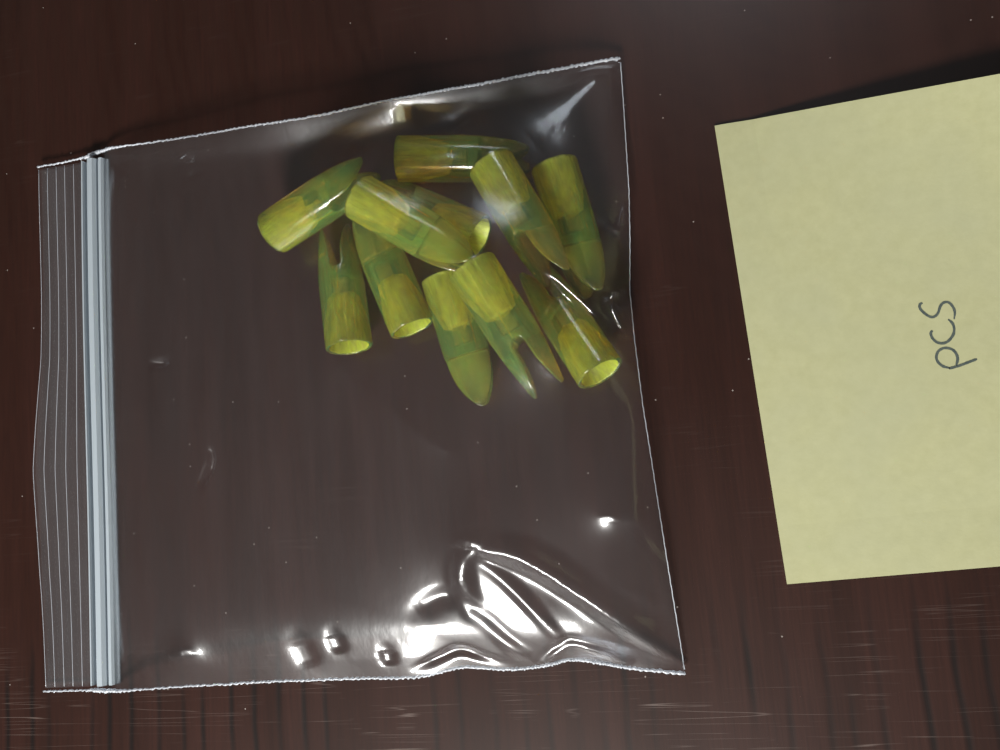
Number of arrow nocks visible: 11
